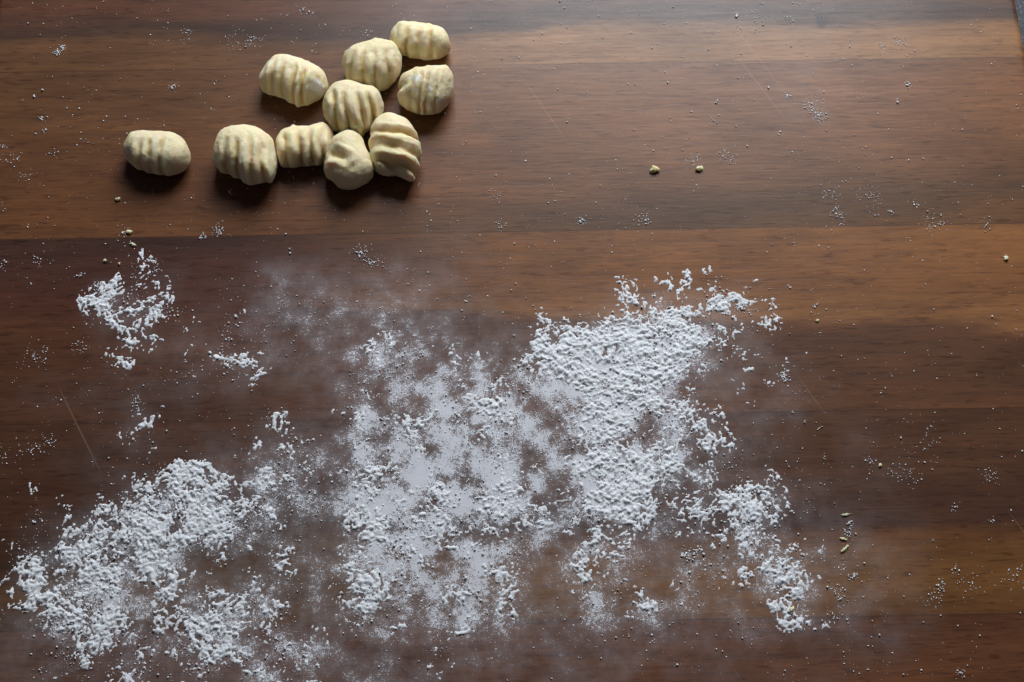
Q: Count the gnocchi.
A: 10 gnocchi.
